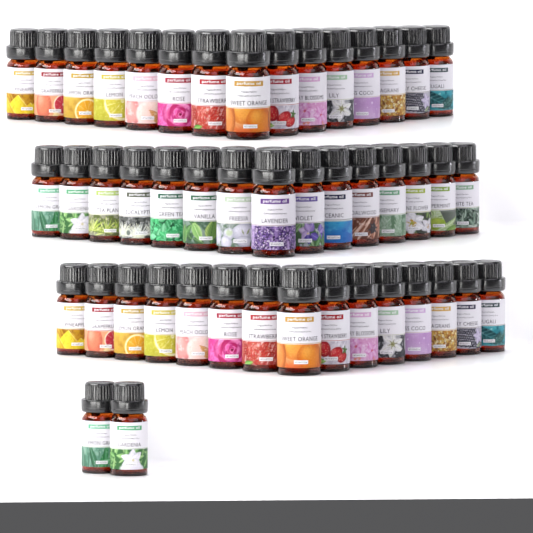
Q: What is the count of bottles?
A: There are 47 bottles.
